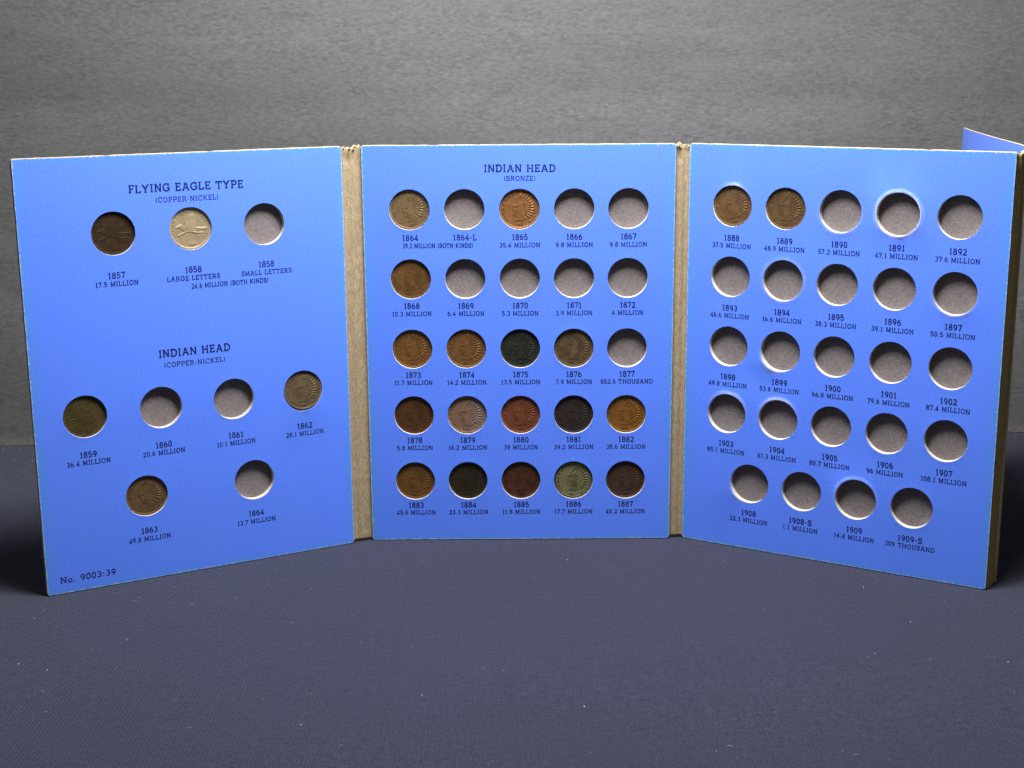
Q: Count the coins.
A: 24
